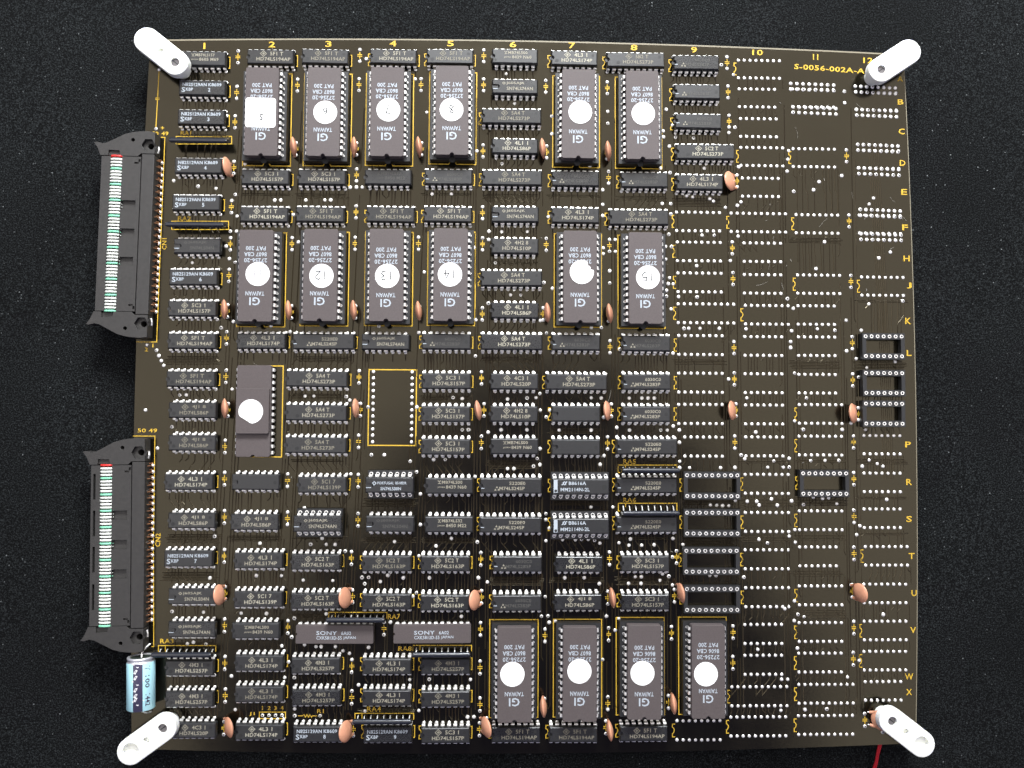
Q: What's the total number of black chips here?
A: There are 118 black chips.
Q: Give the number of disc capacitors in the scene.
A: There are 32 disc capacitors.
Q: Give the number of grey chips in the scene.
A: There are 19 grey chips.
